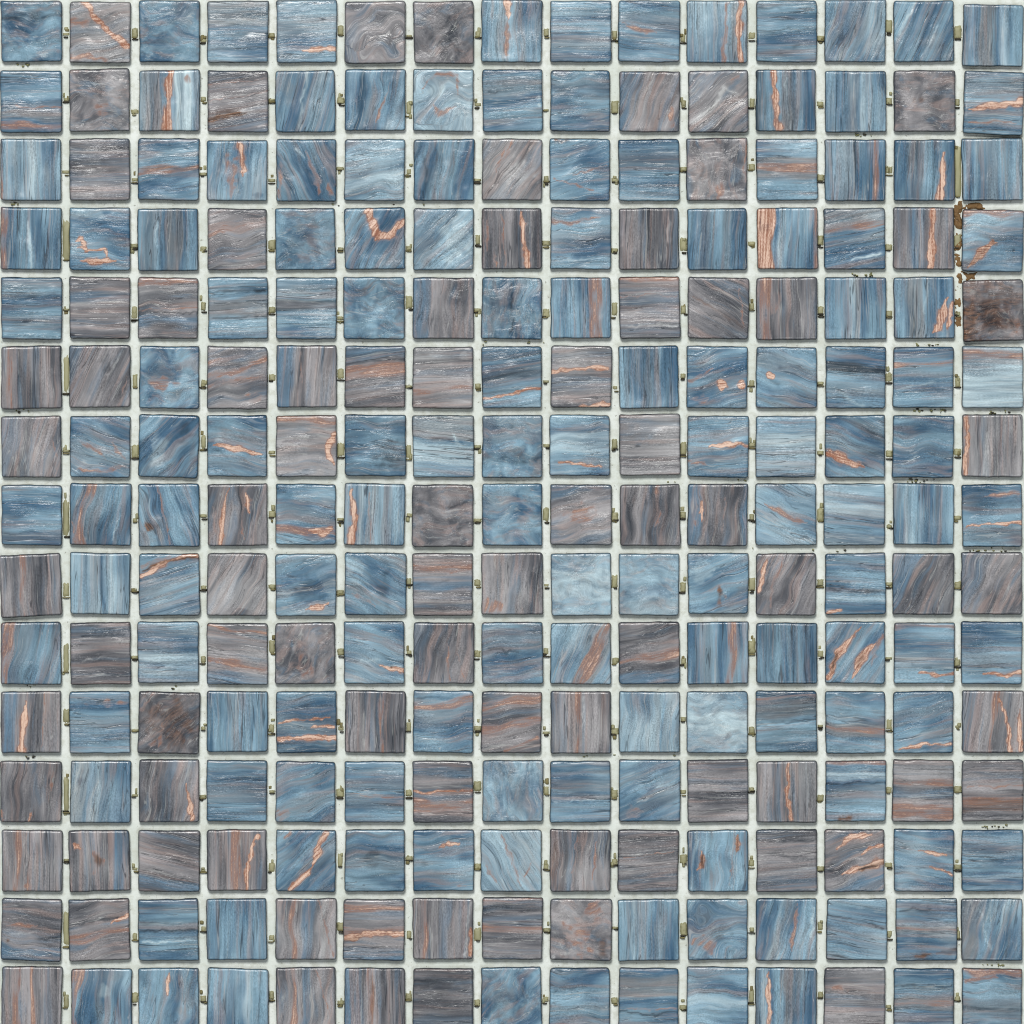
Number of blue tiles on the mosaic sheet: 142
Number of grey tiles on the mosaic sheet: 83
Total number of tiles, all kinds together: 225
